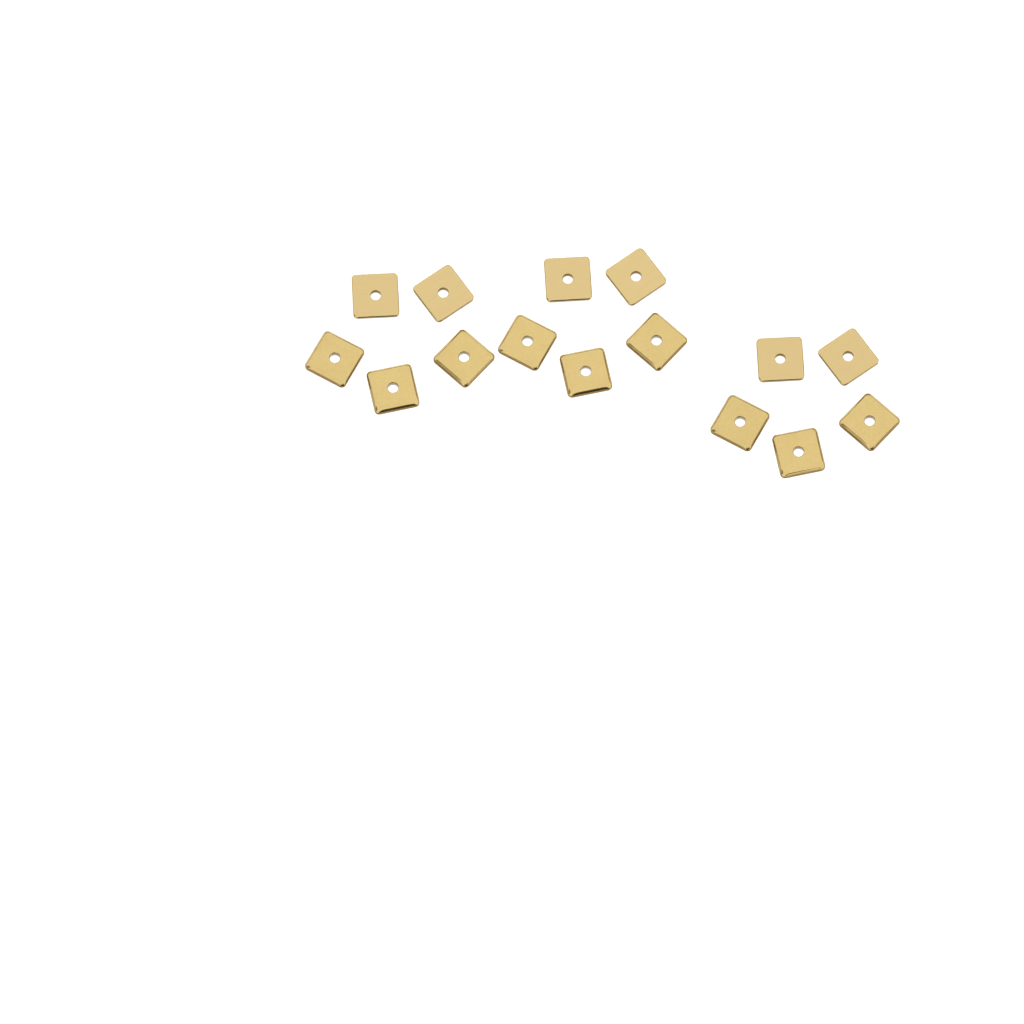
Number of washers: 15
